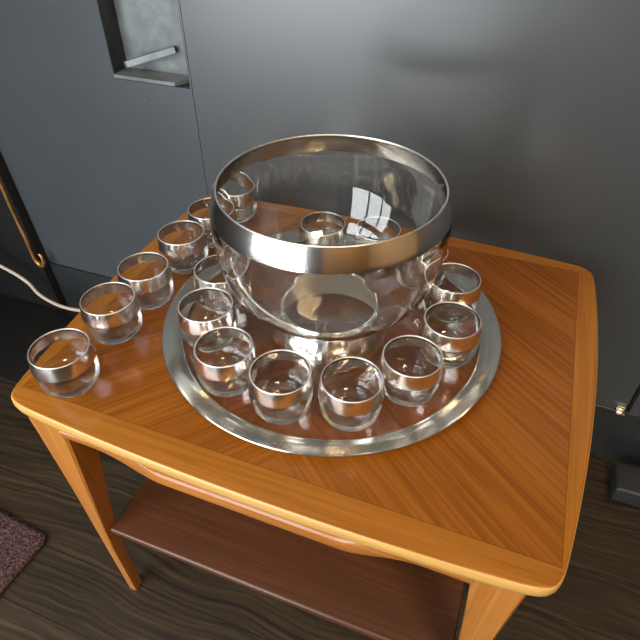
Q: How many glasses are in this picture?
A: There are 17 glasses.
